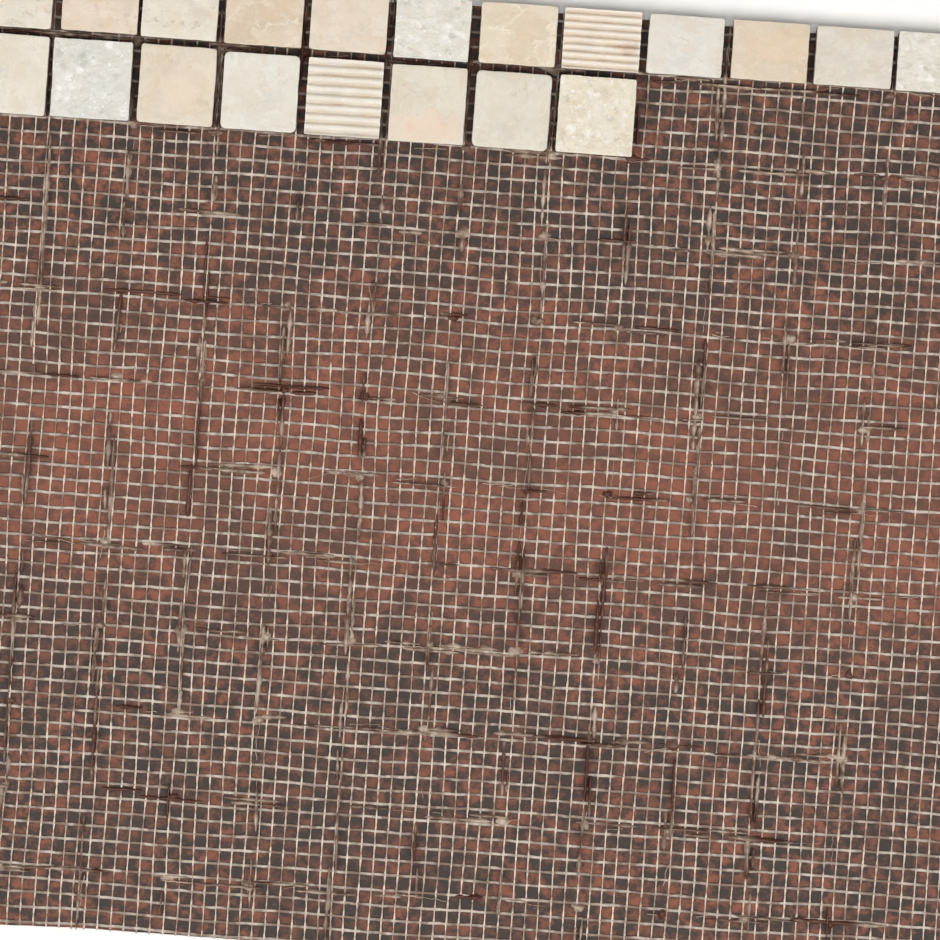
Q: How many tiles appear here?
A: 20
